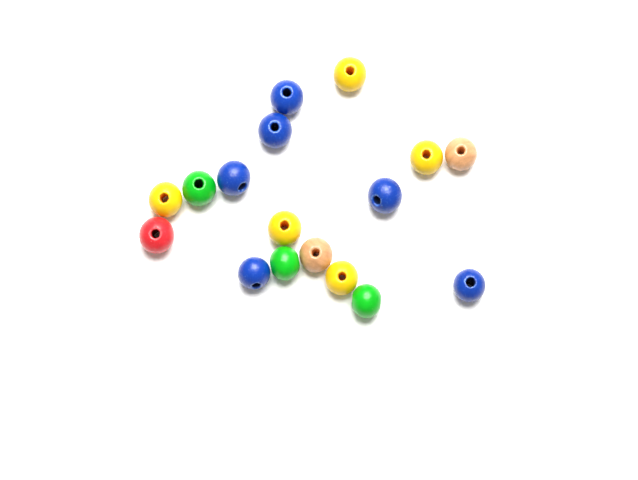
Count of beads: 17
